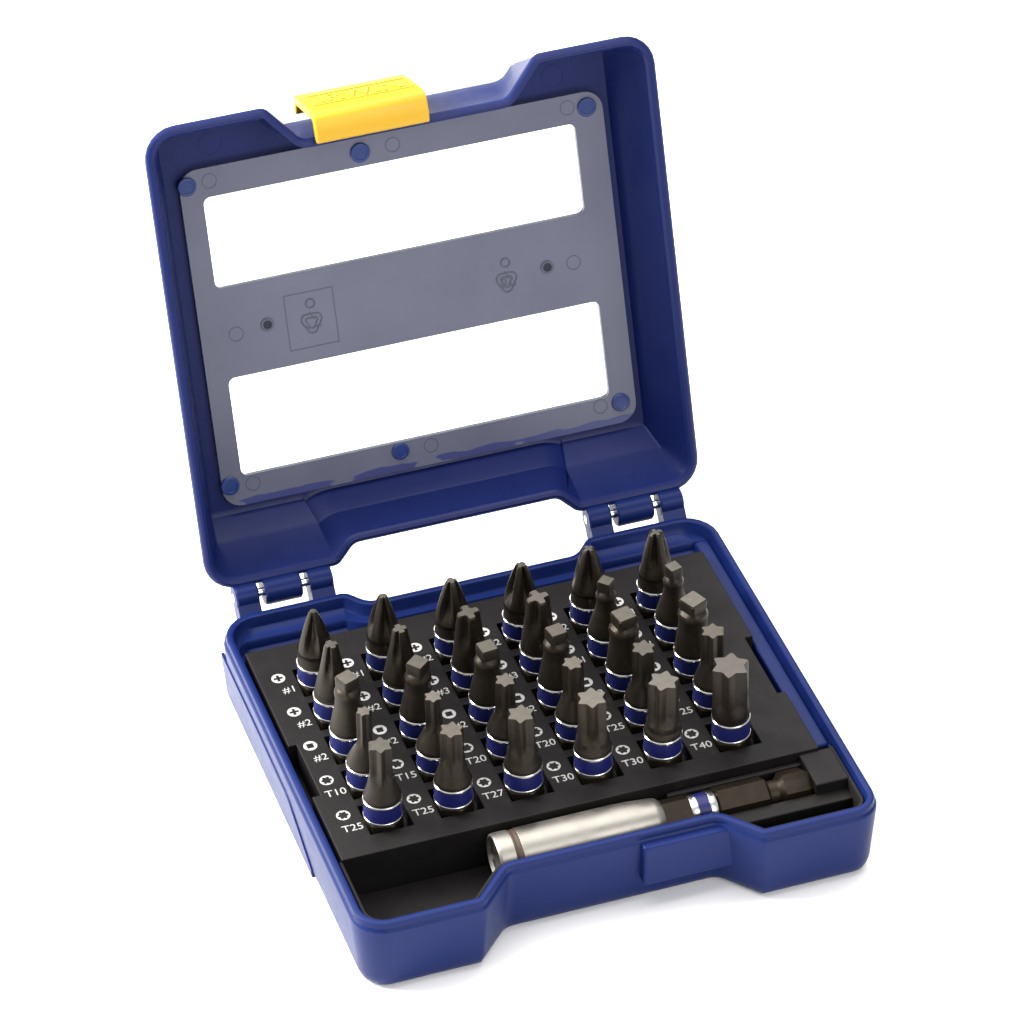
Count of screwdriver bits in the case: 30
